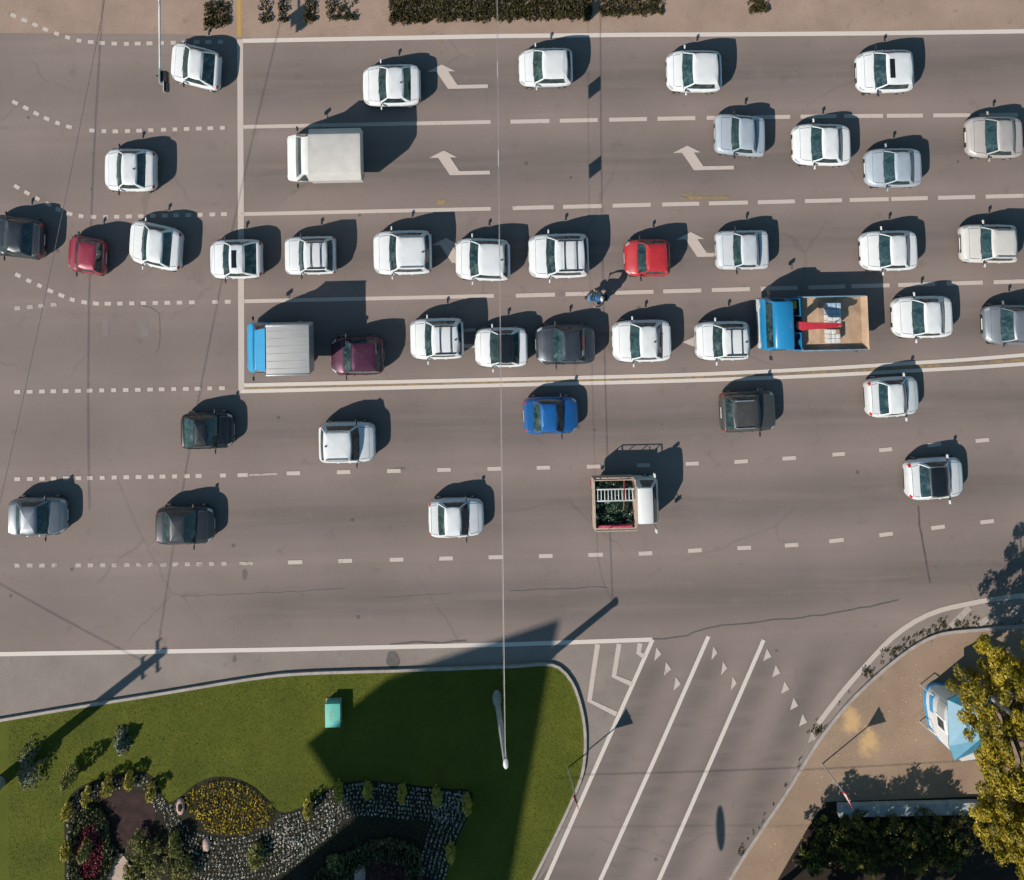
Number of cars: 39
